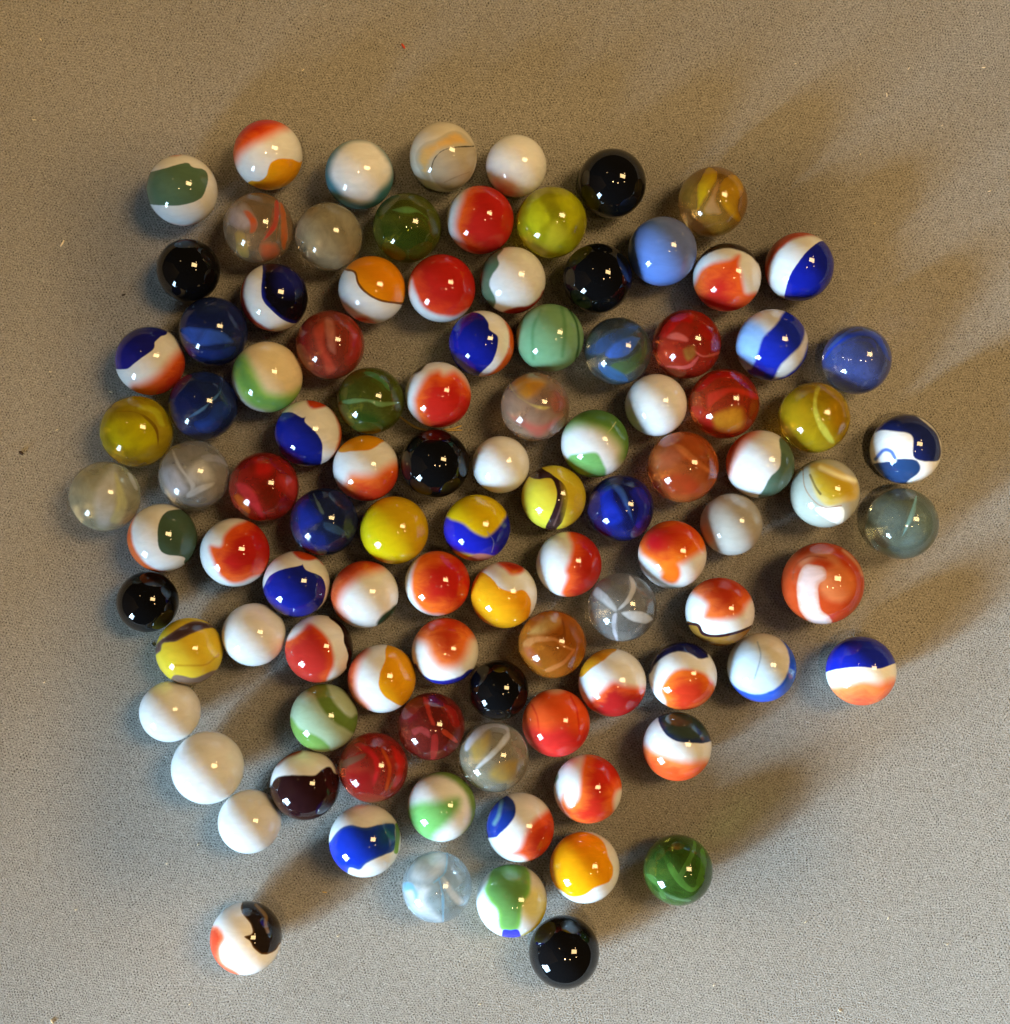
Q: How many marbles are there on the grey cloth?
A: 101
